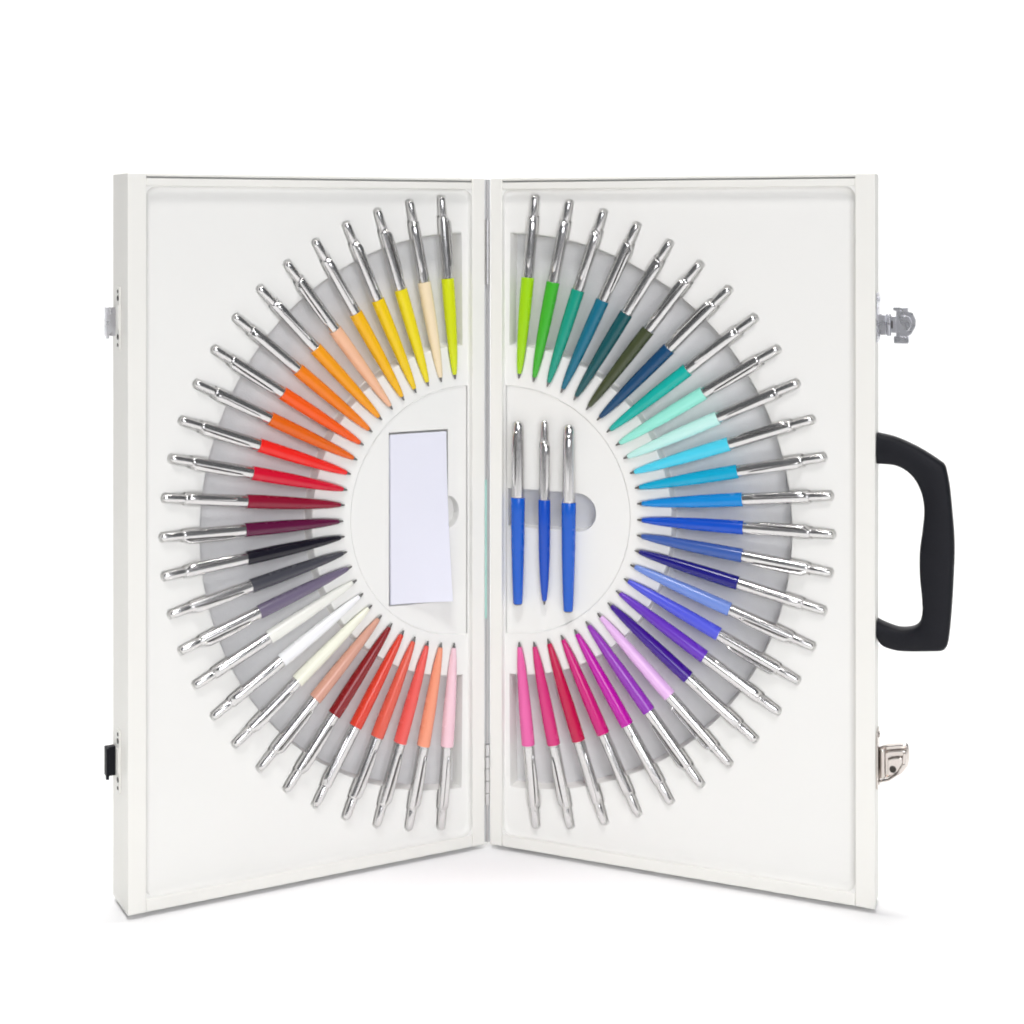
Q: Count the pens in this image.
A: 57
